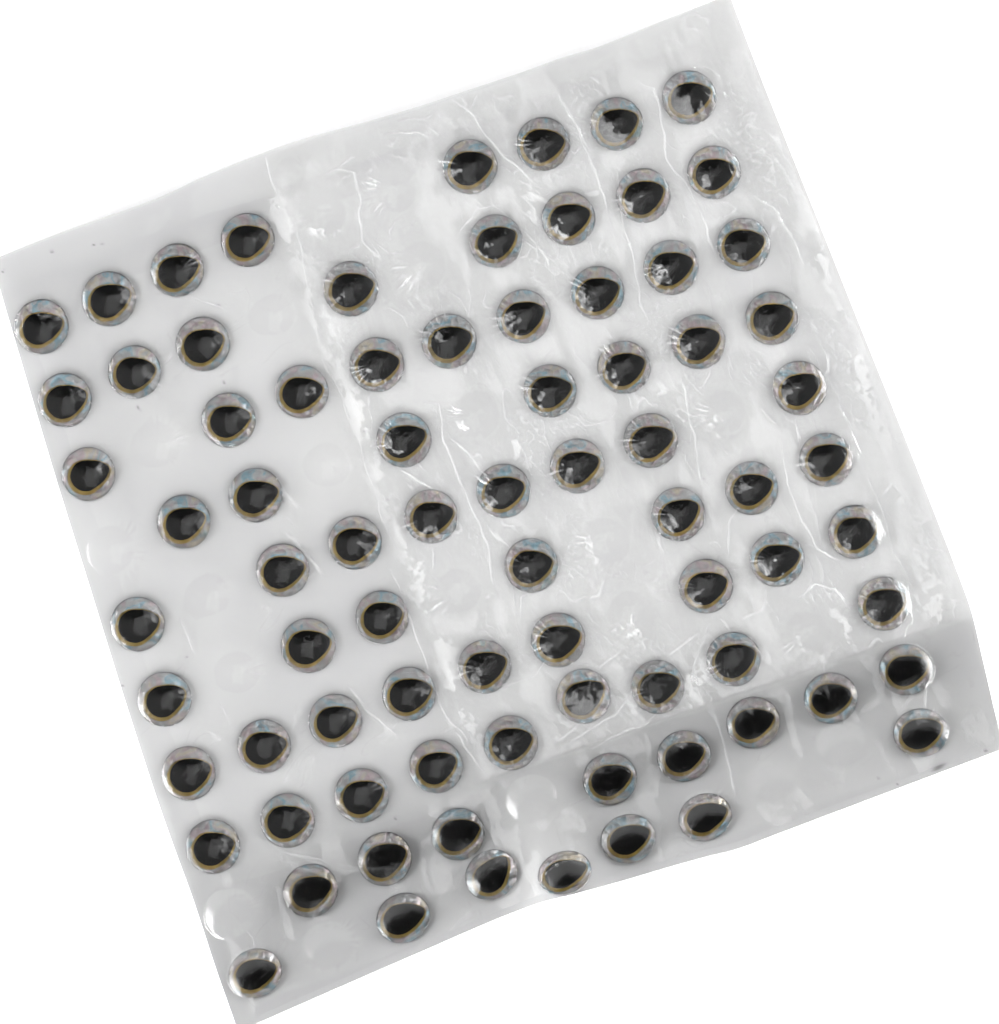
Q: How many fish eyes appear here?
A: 80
